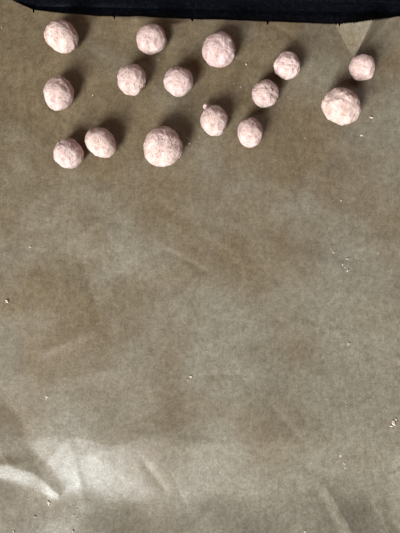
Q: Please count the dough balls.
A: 15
